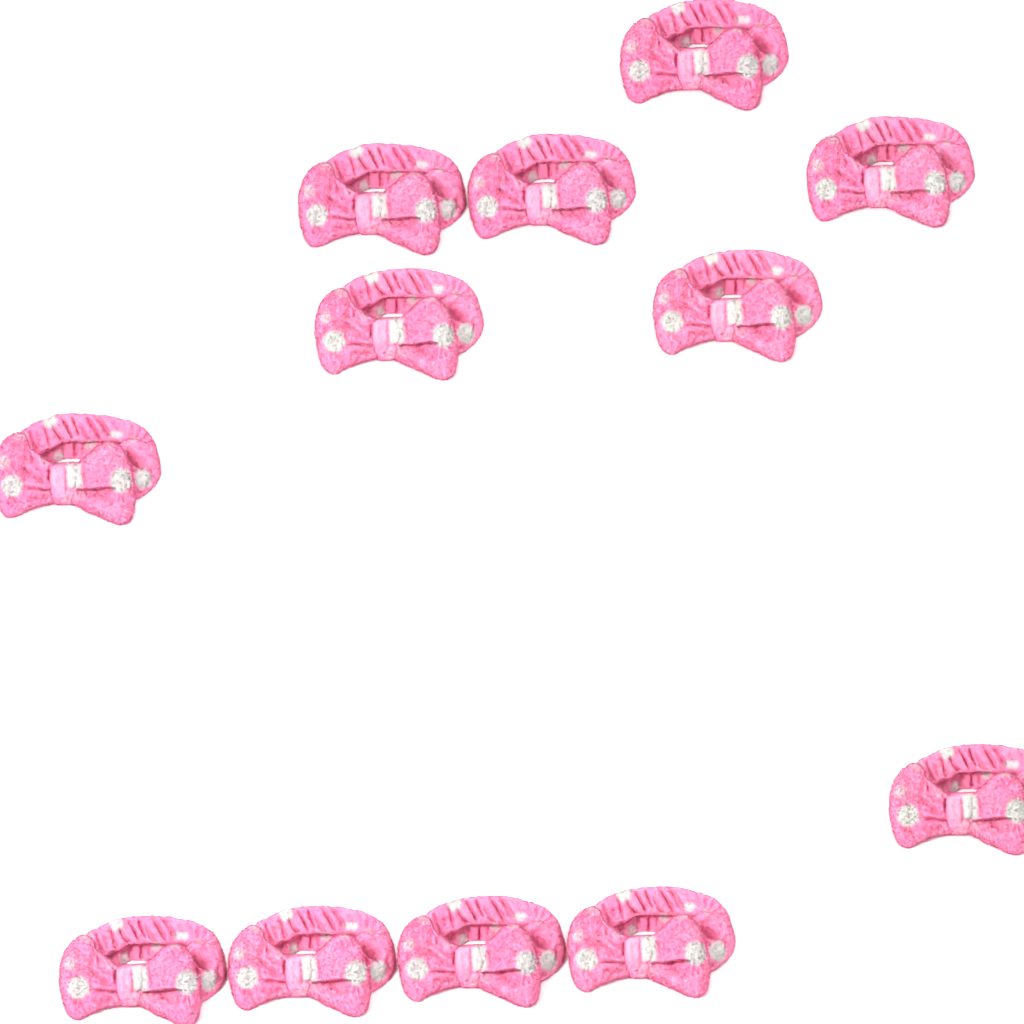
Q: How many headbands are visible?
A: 12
